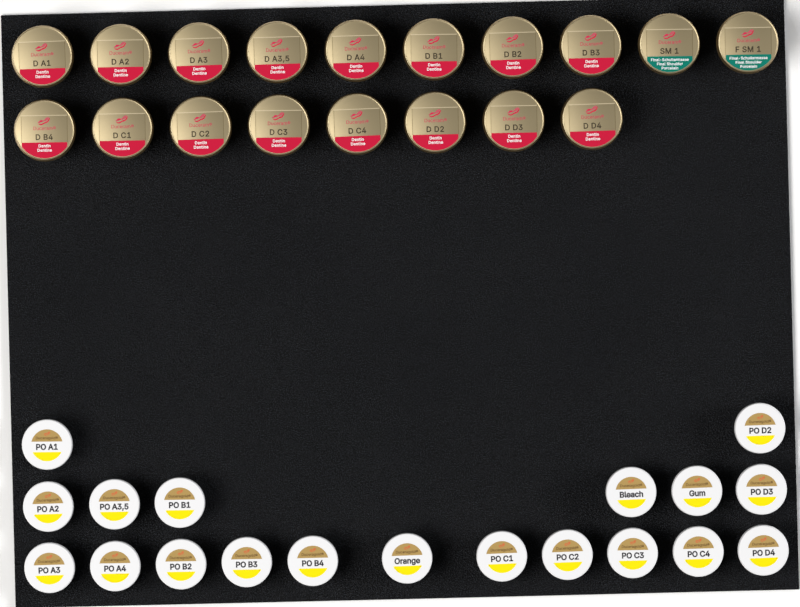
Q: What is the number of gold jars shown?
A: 18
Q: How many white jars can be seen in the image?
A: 19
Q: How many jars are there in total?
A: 37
